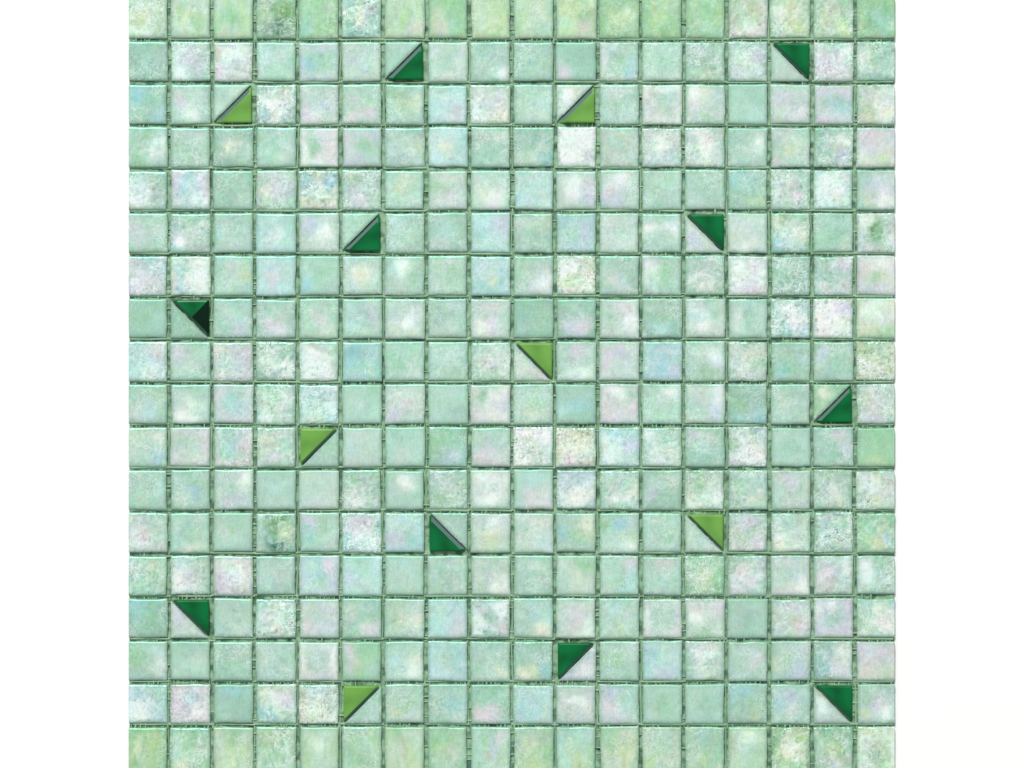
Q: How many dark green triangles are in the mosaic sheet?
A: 10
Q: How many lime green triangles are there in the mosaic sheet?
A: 6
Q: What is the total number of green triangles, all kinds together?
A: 16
